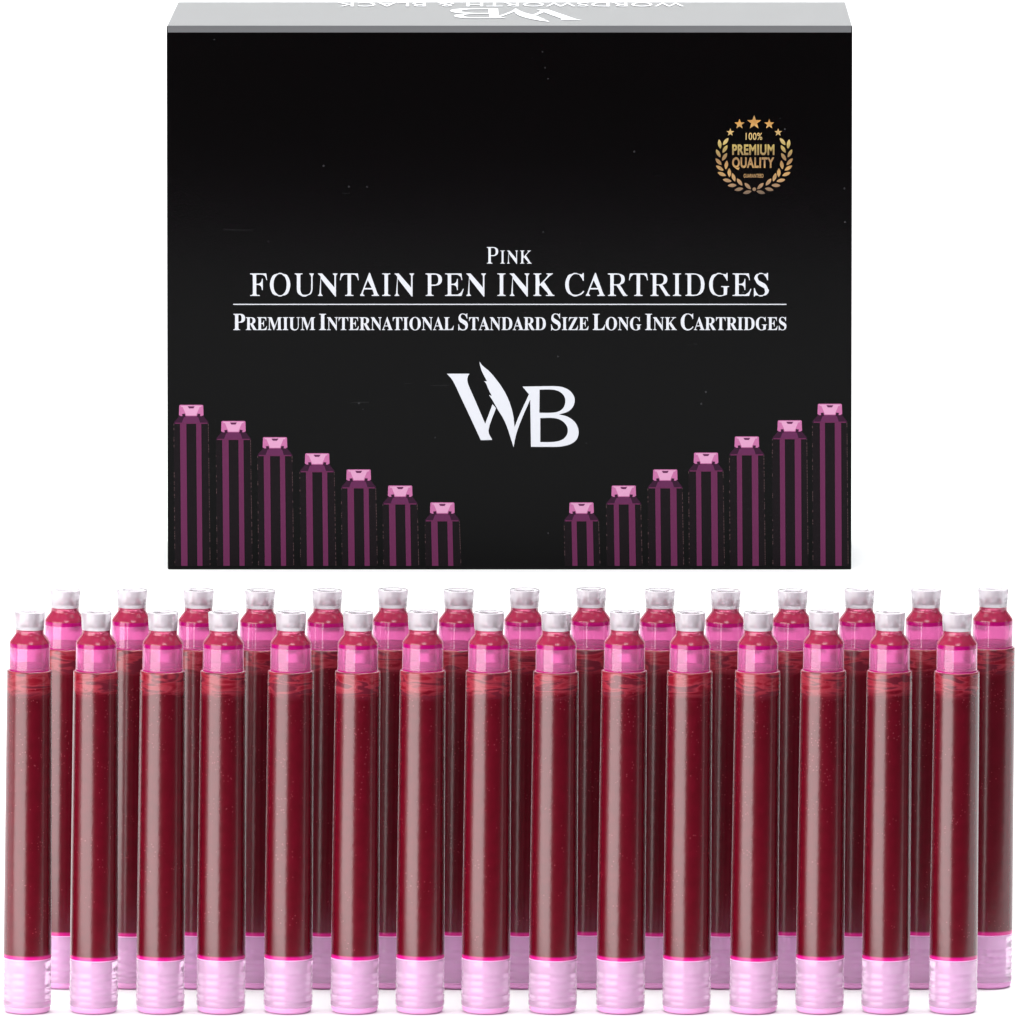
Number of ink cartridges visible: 30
